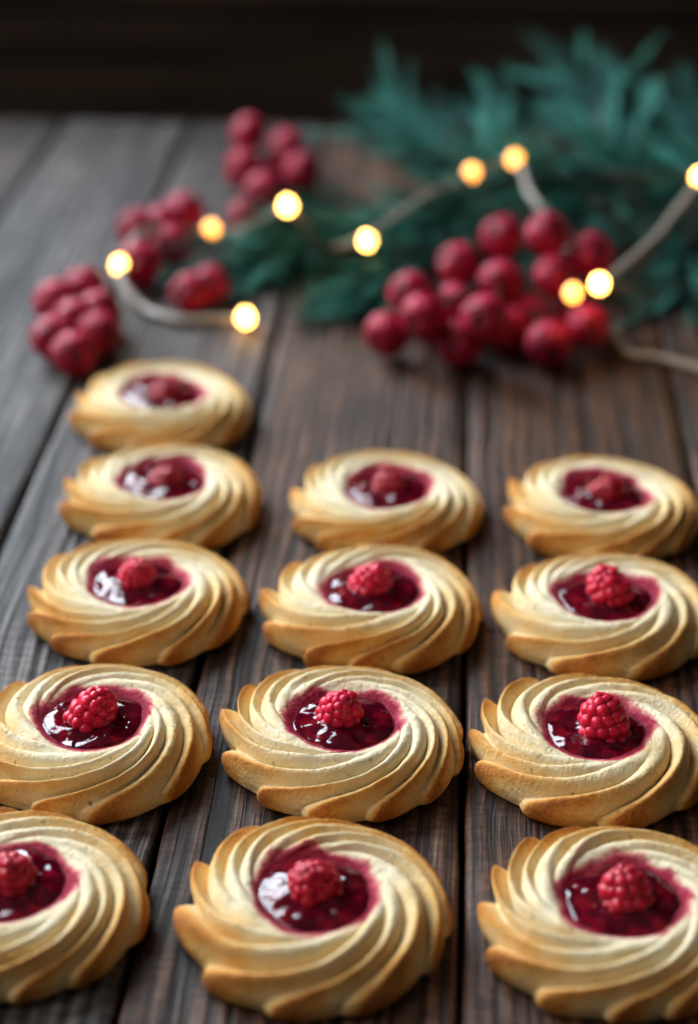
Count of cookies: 13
